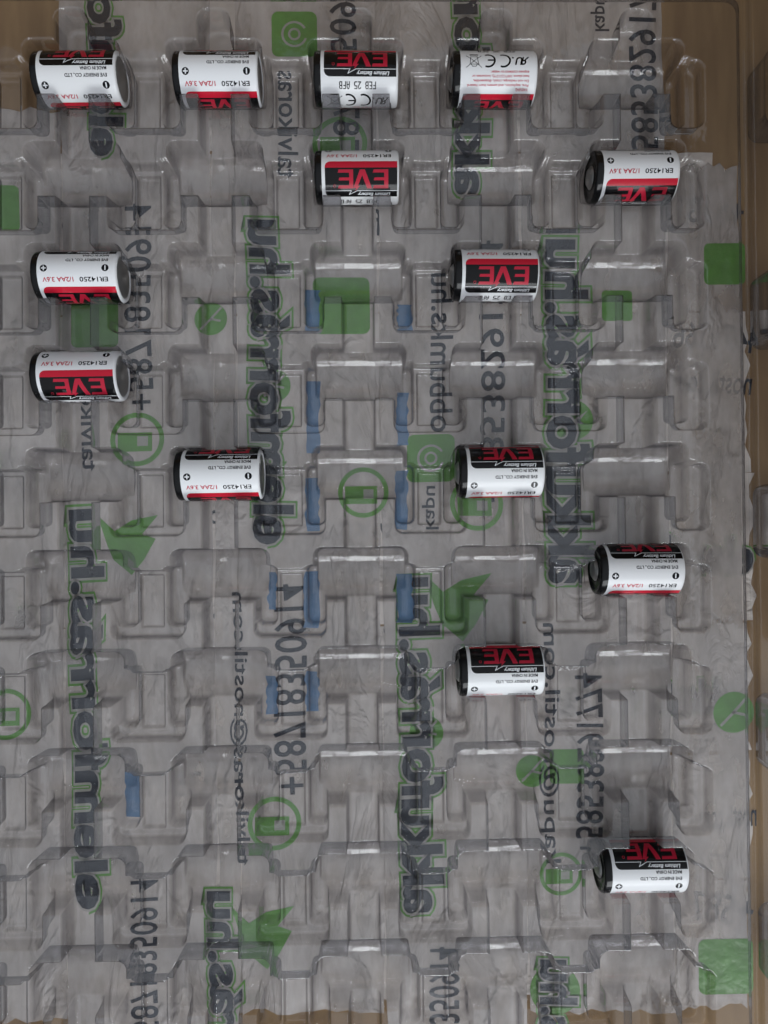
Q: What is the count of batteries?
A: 14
